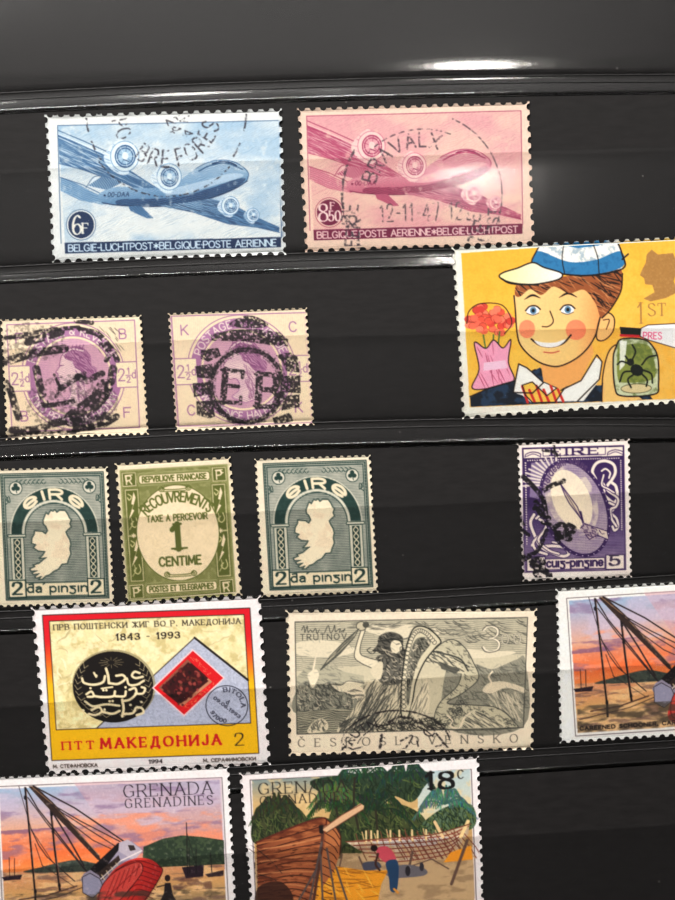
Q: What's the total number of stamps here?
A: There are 14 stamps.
